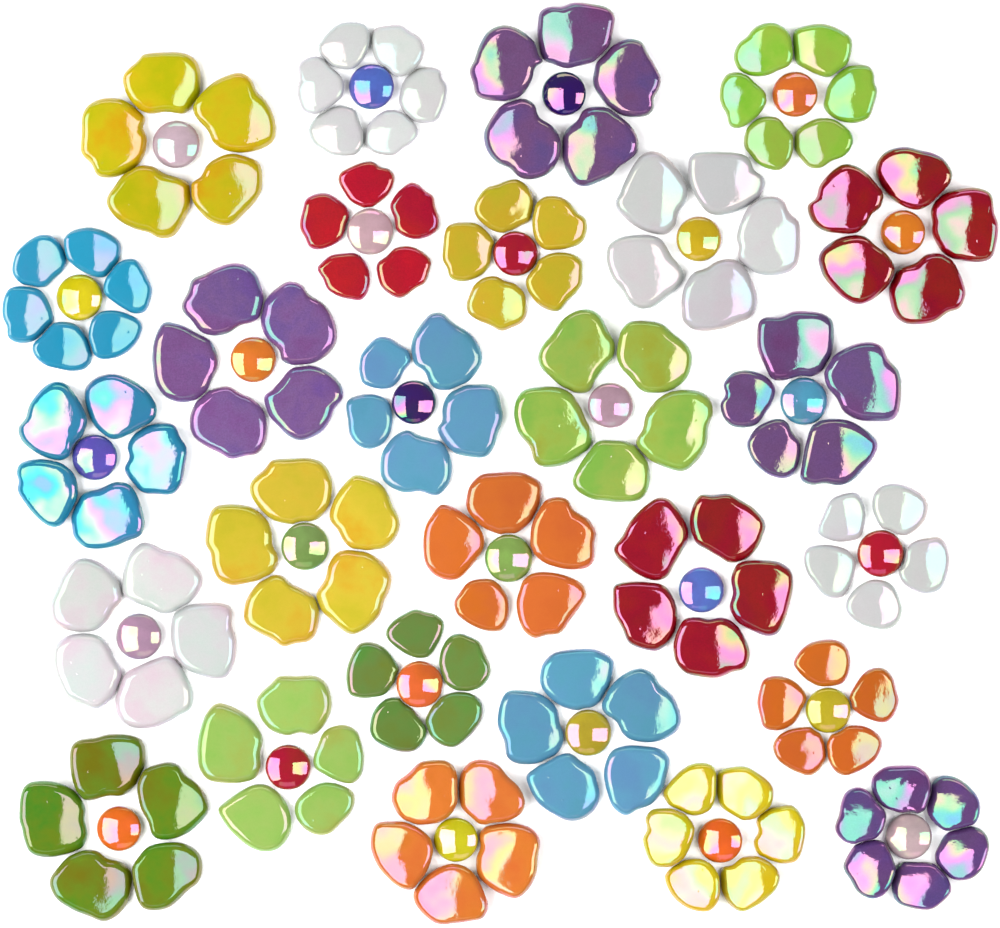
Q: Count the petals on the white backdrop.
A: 140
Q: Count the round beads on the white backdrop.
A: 27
